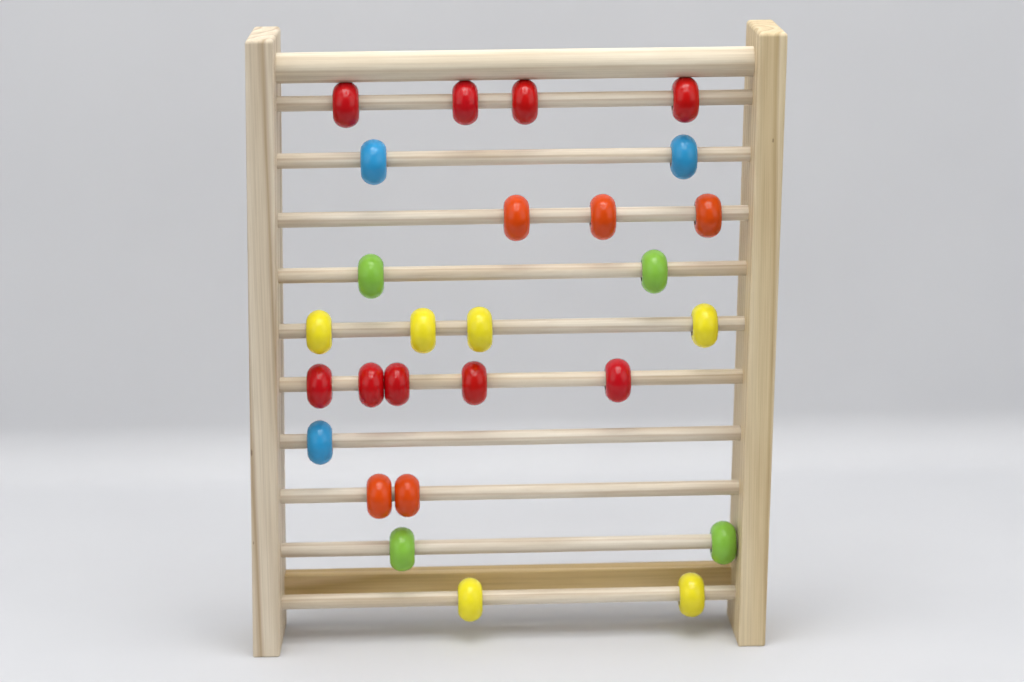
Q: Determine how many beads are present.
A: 27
